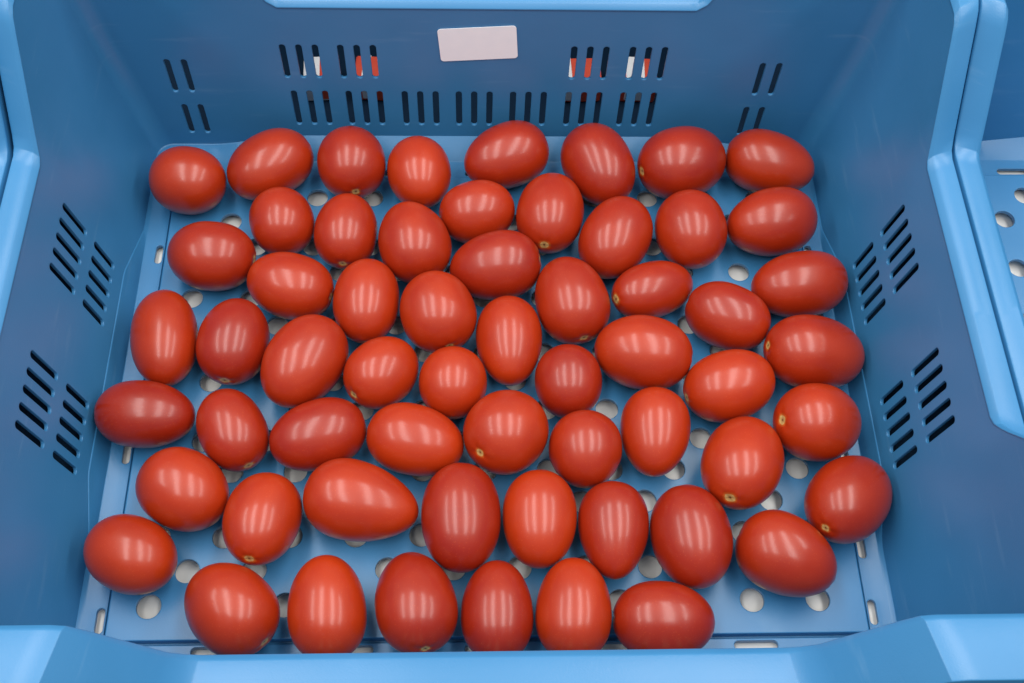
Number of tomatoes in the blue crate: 60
